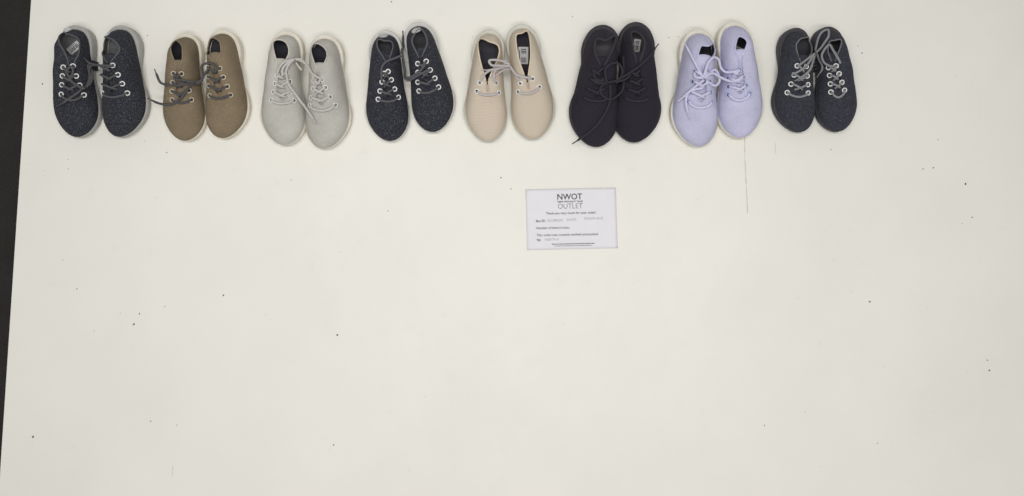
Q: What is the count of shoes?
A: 16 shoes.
